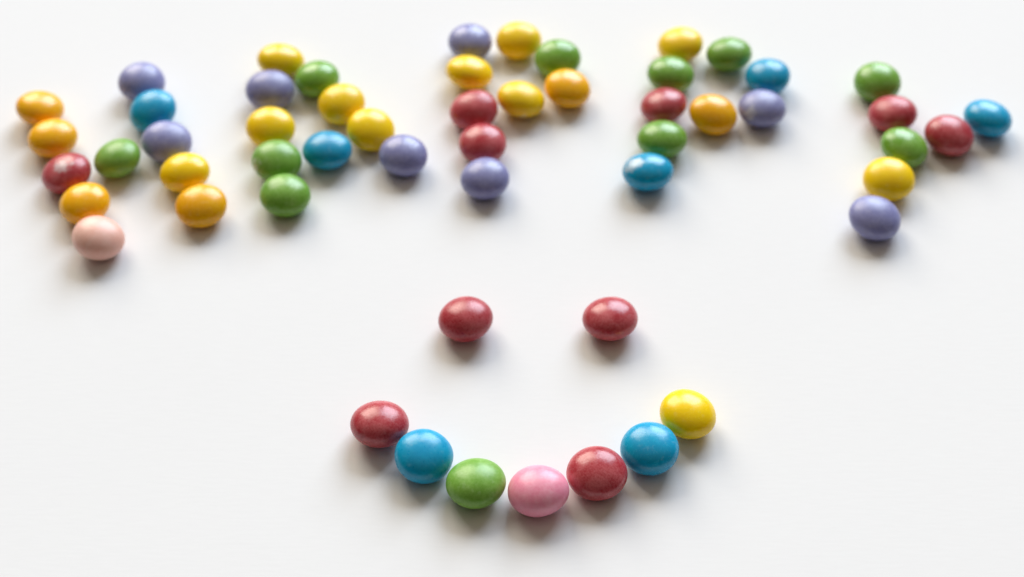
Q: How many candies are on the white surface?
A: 55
